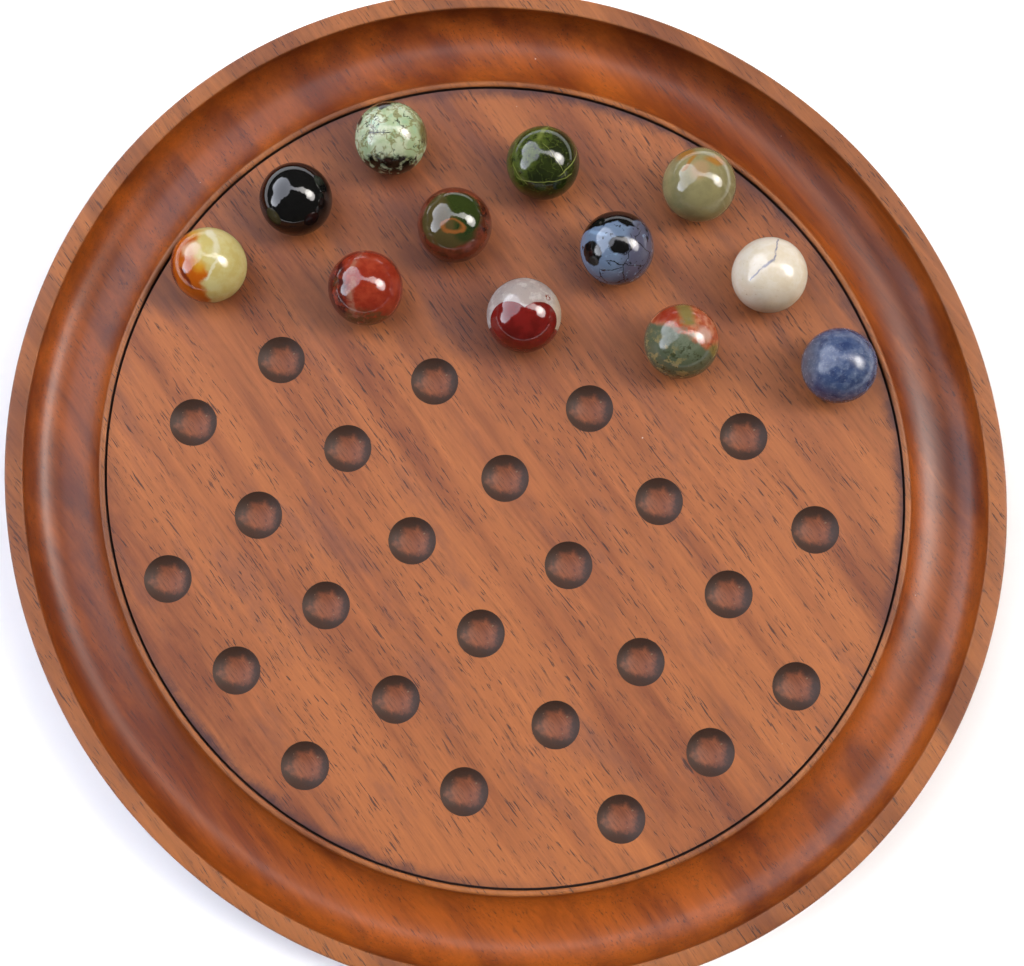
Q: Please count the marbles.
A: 12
